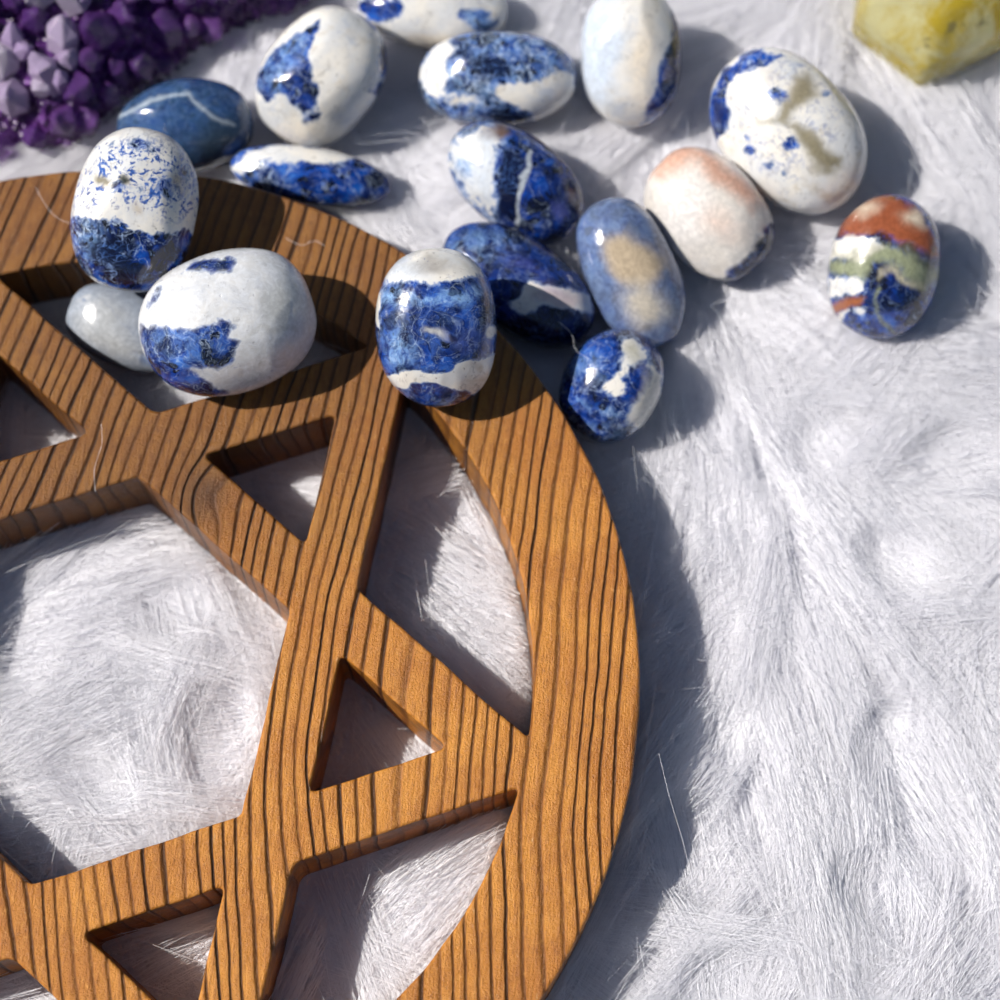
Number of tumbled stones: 17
